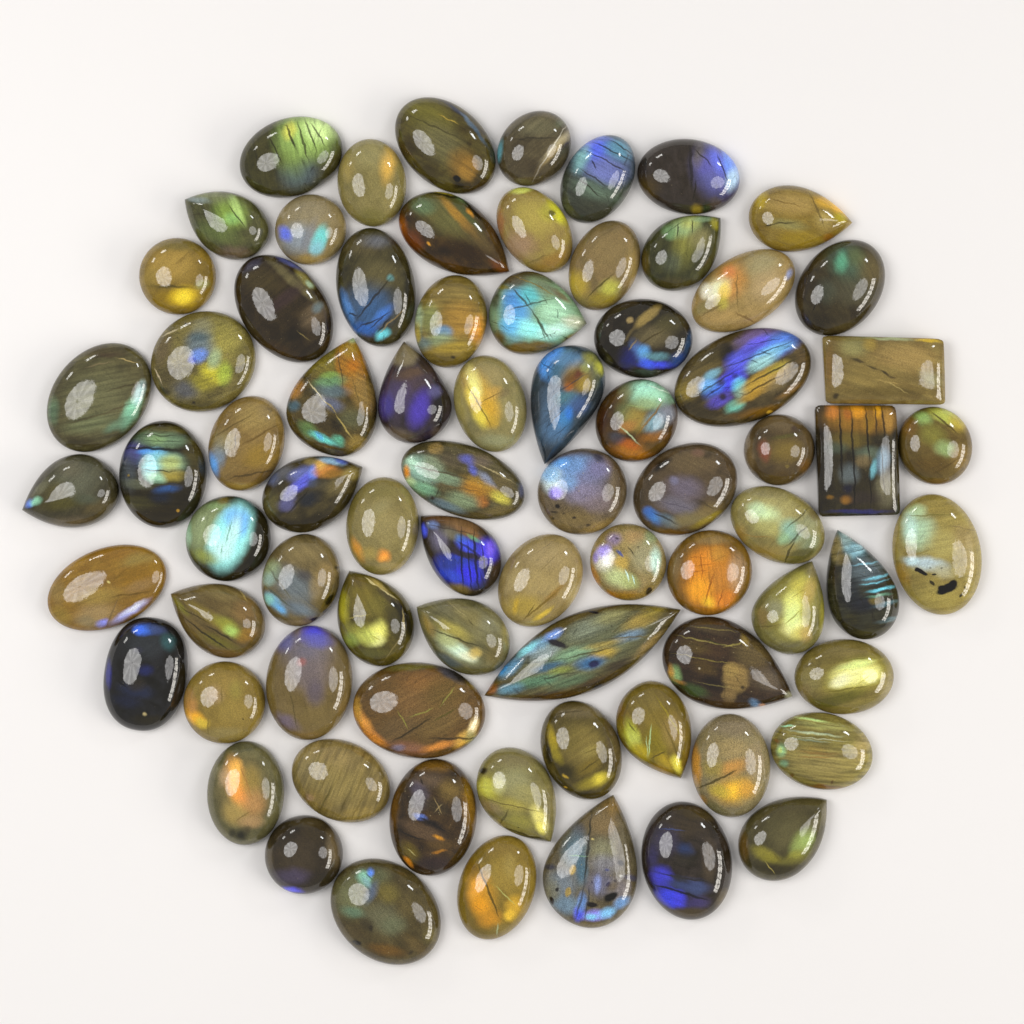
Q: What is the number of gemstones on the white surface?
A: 76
